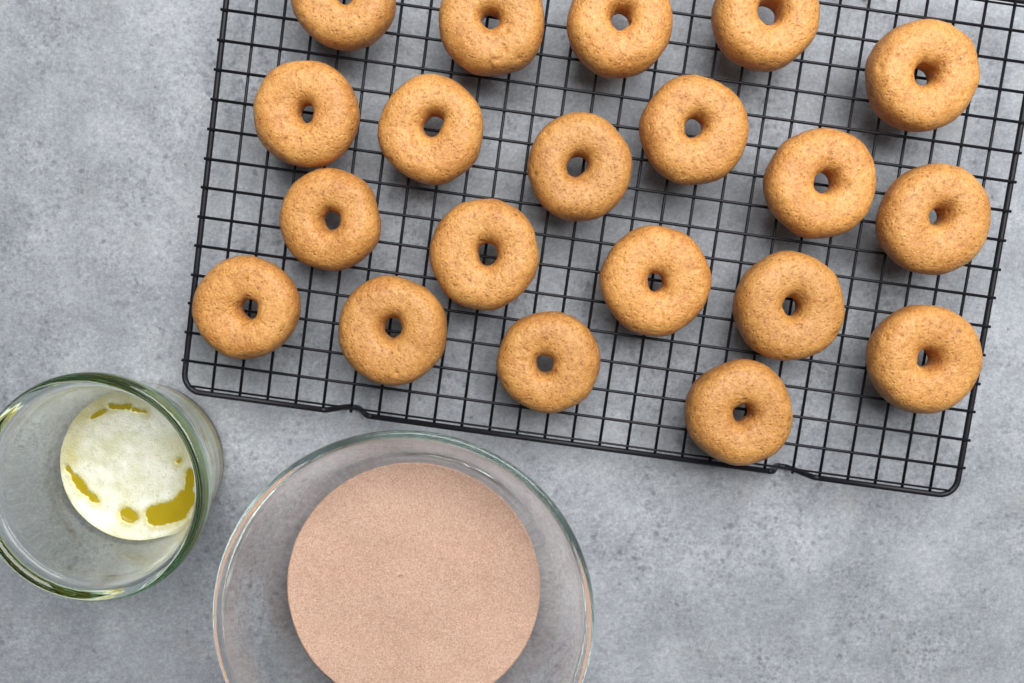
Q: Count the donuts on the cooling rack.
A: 20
